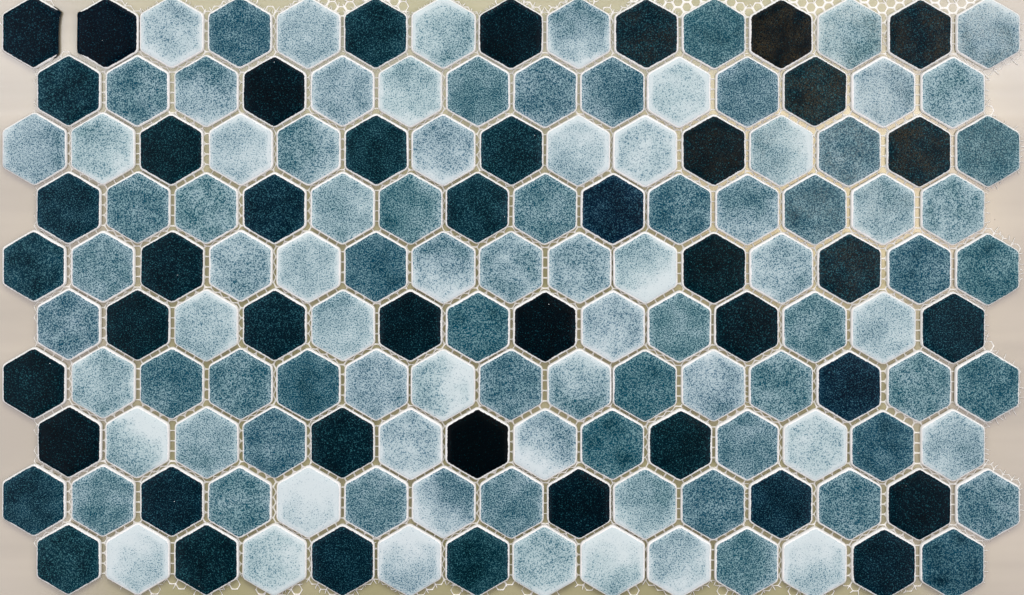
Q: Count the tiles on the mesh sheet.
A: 145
